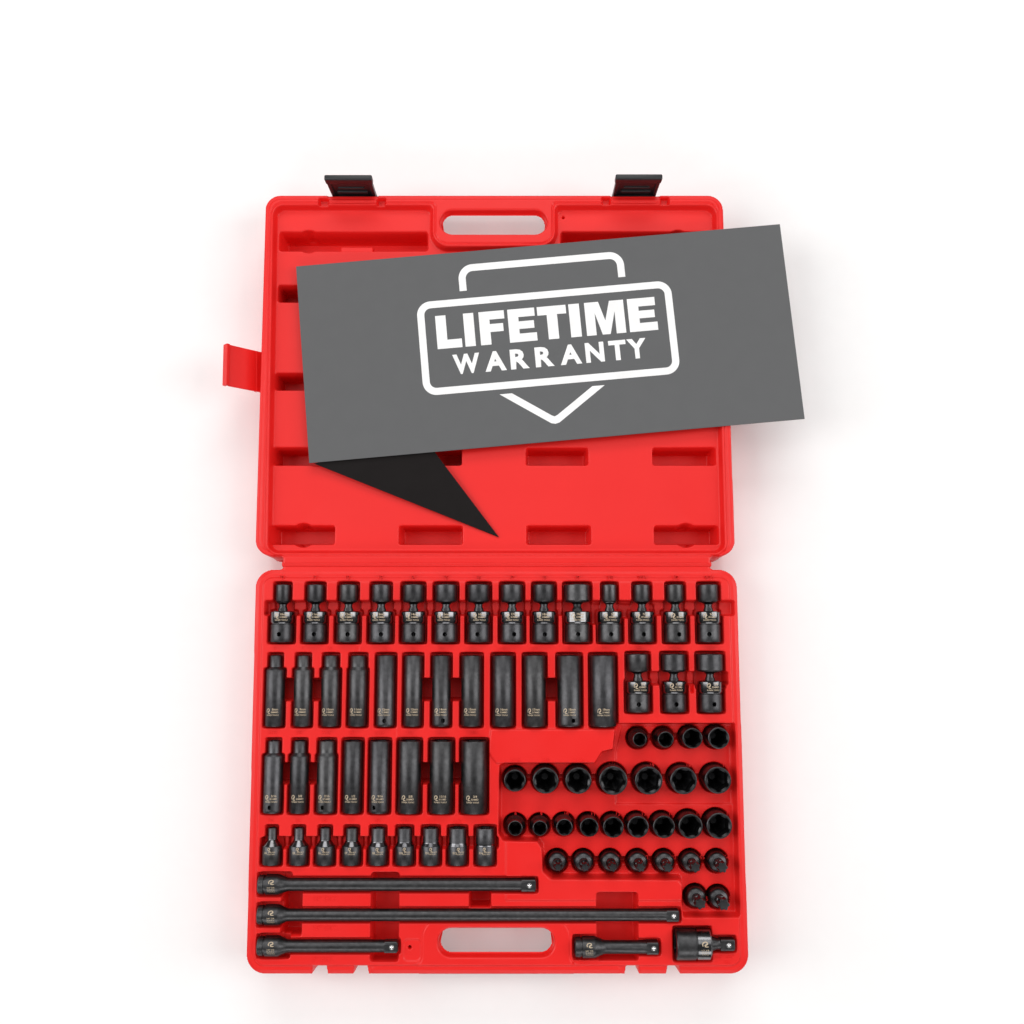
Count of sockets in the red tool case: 75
